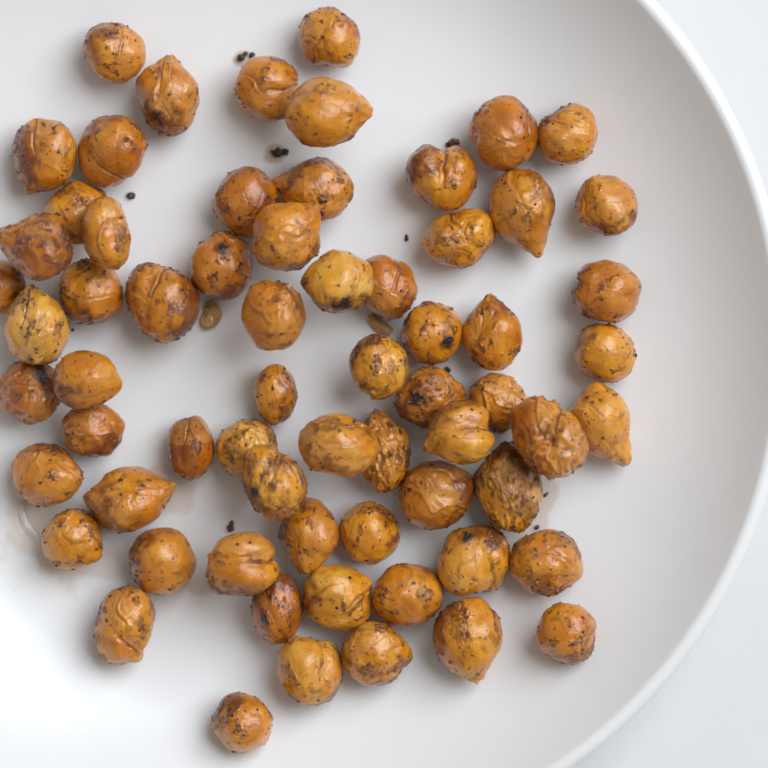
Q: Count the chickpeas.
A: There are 66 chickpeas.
